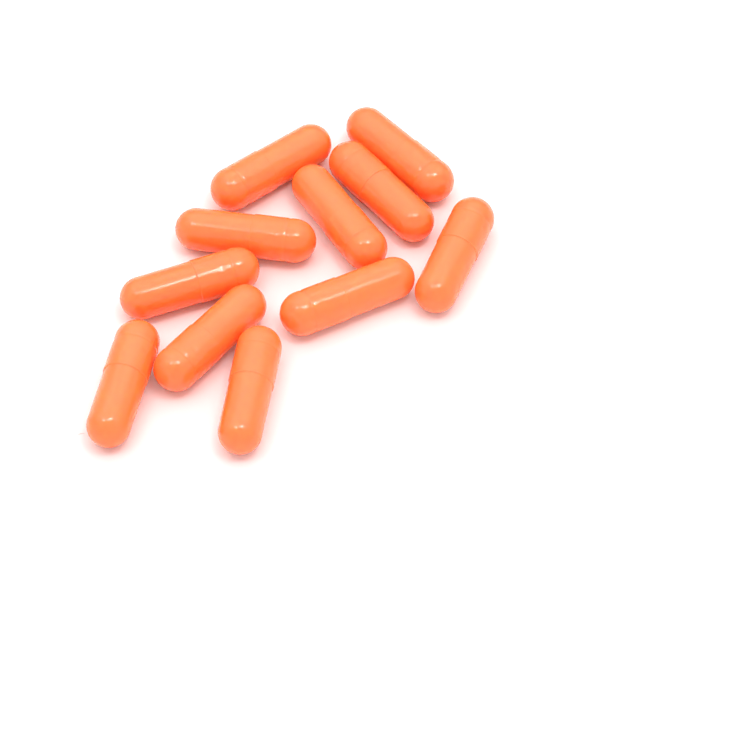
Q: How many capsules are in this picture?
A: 11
